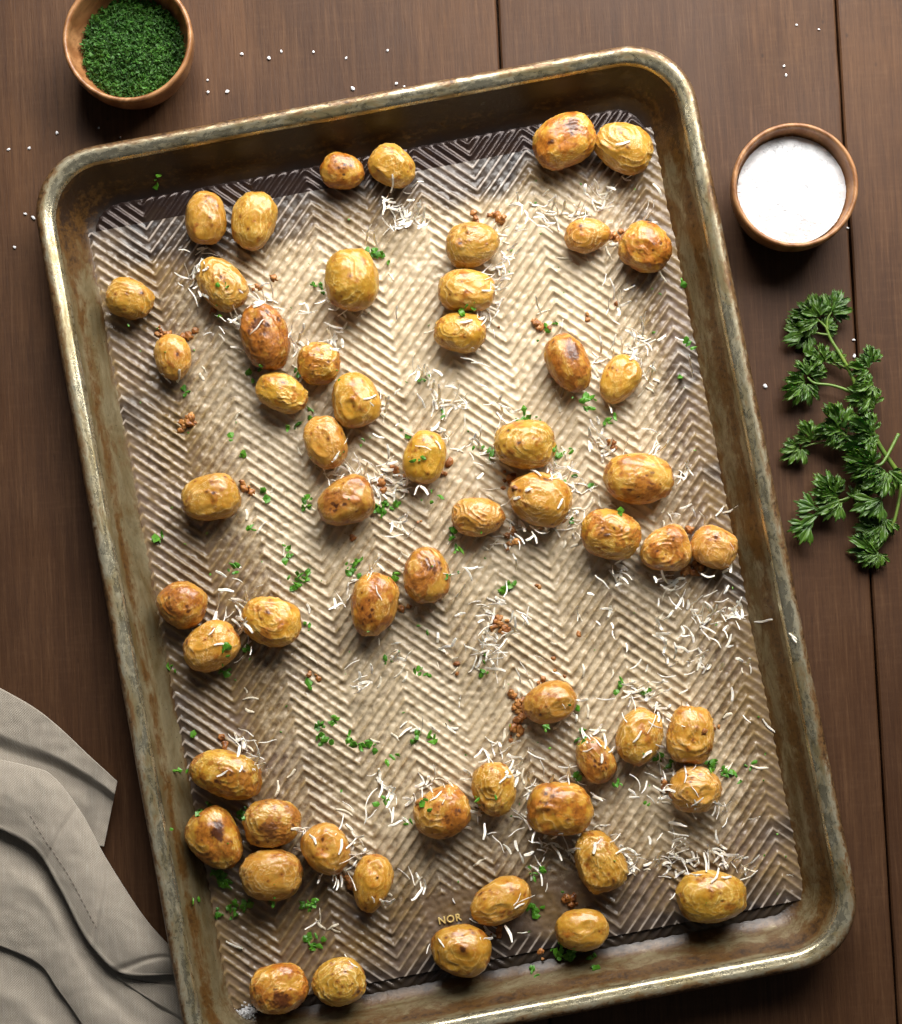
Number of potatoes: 58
